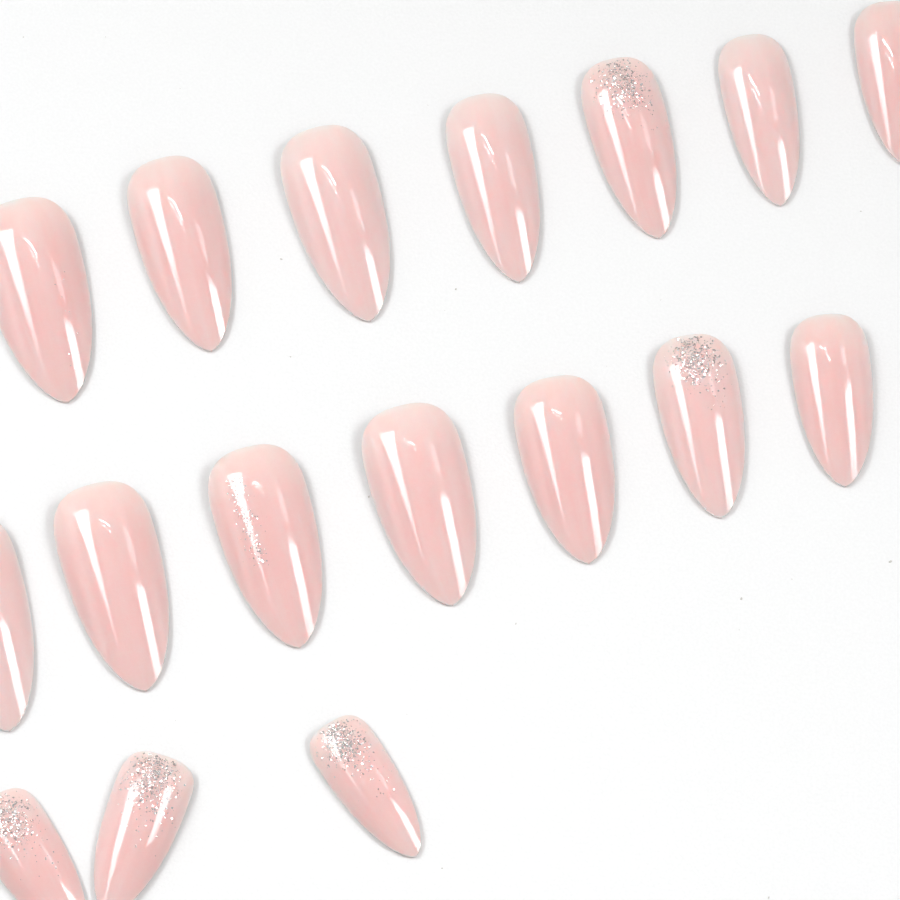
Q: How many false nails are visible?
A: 17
